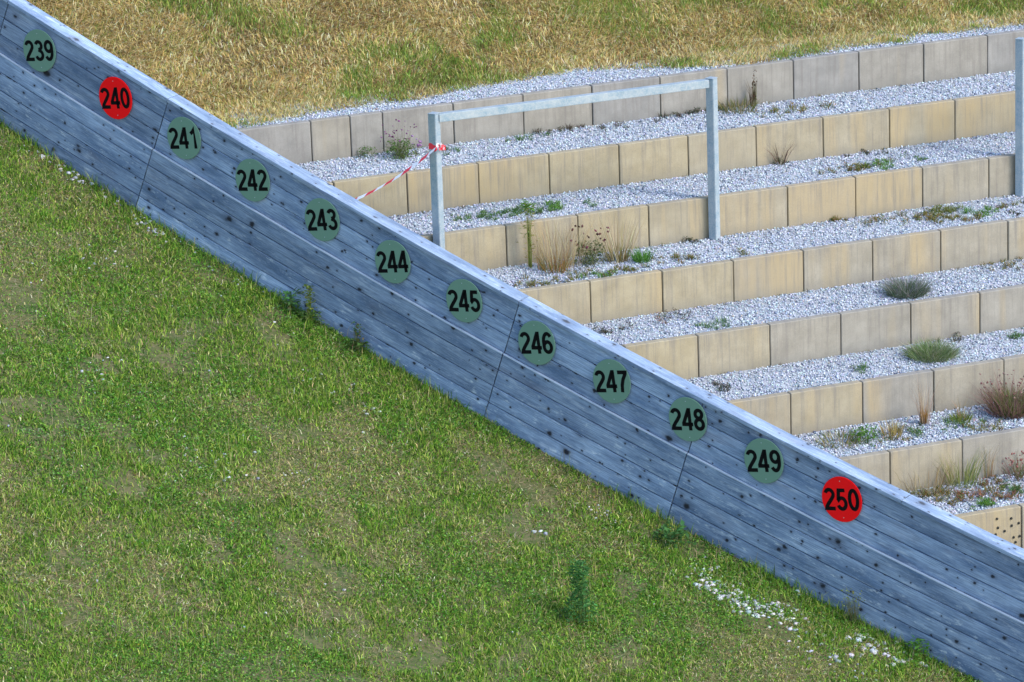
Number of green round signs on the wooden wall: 10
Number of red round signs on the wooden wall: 2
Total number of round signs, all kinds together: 12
